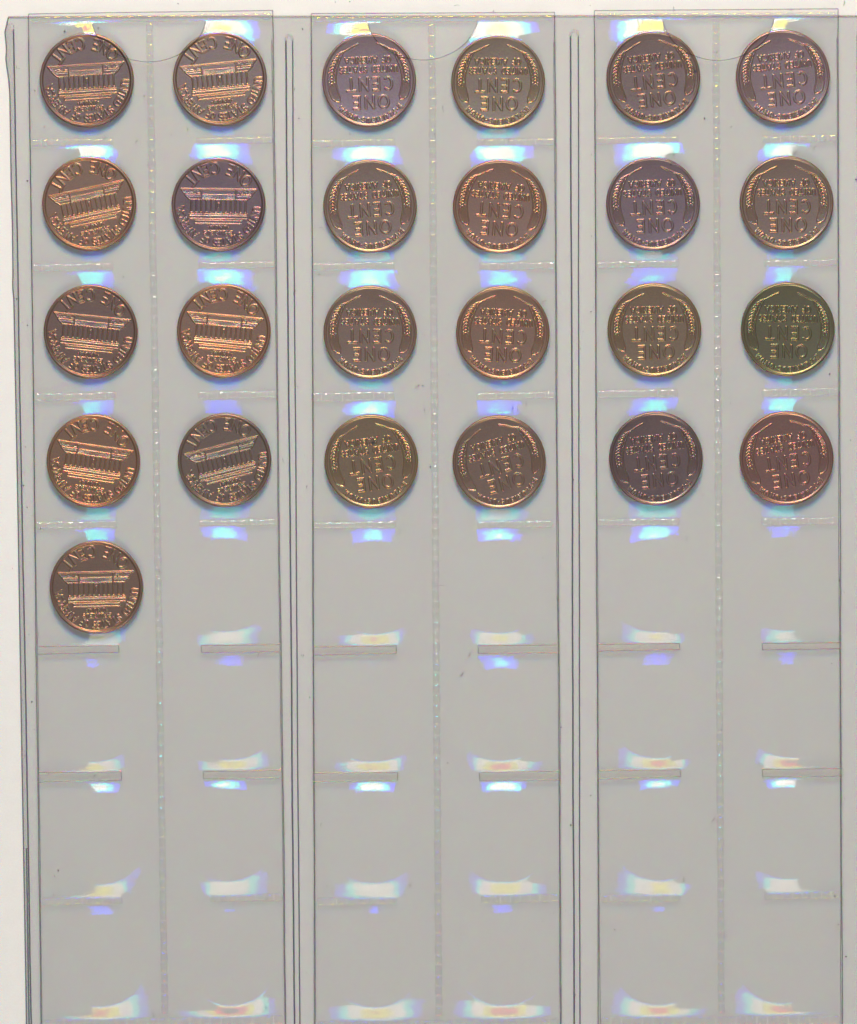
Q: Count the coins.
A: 25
